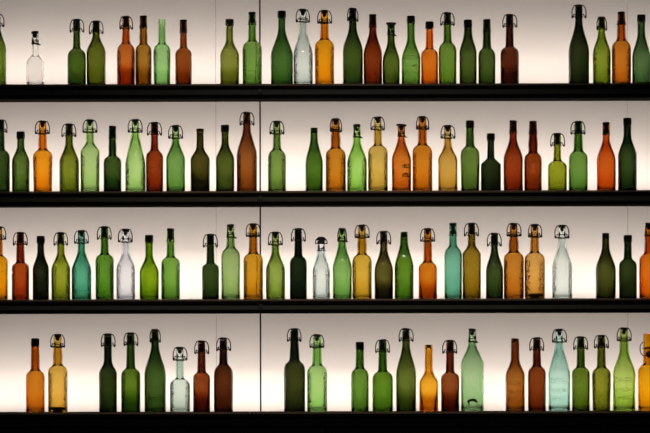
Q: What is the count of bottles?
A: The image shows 106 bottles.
